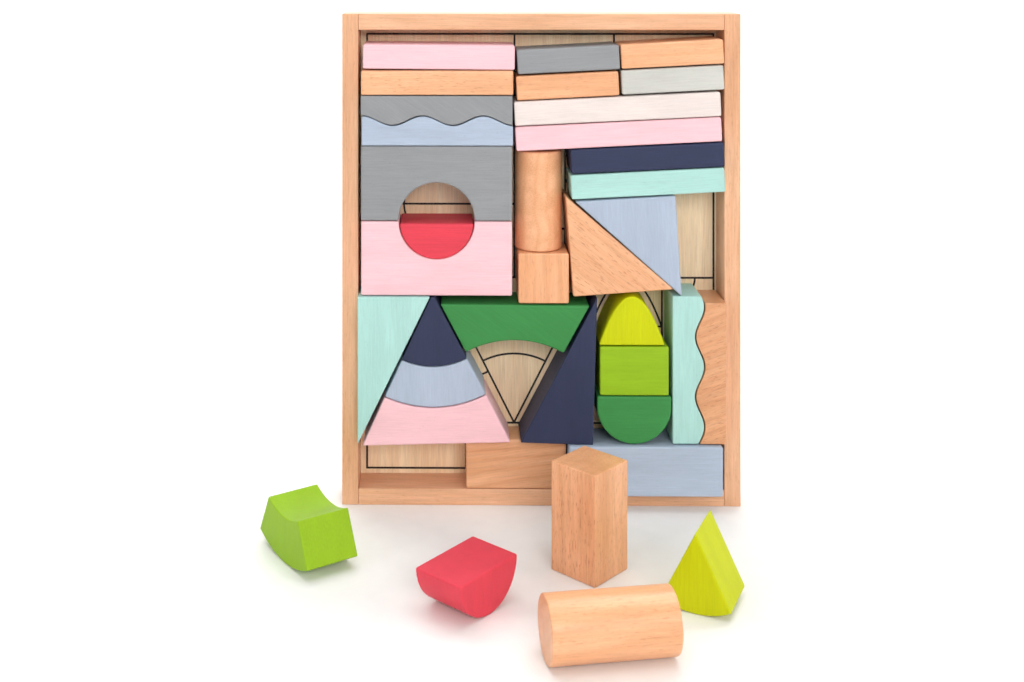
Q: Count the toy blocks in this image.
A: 37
